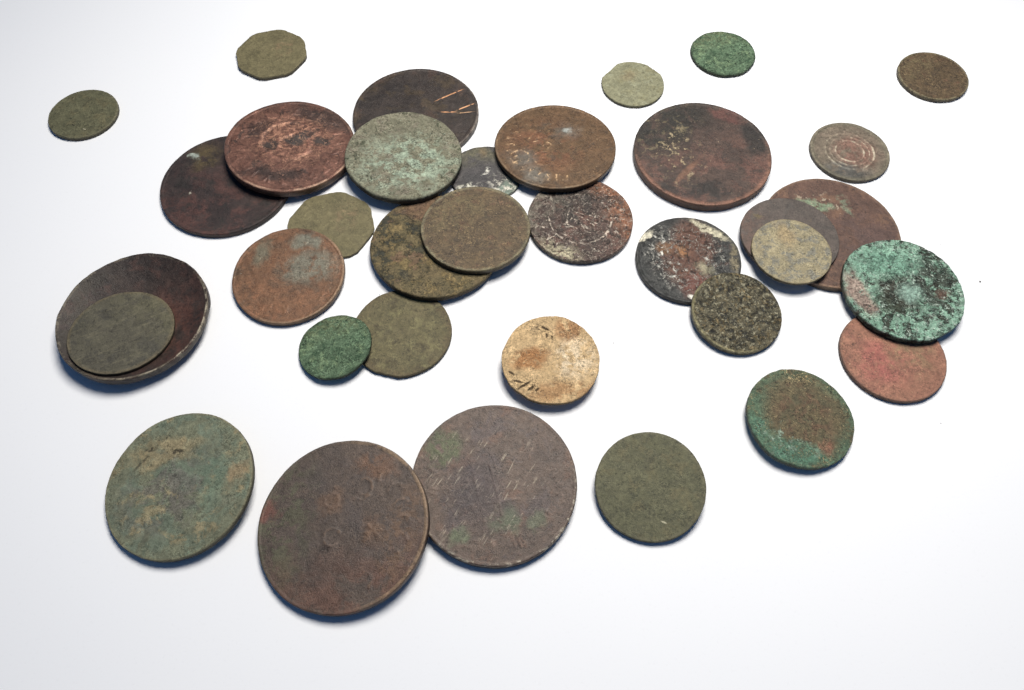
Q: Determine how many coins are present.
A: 35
